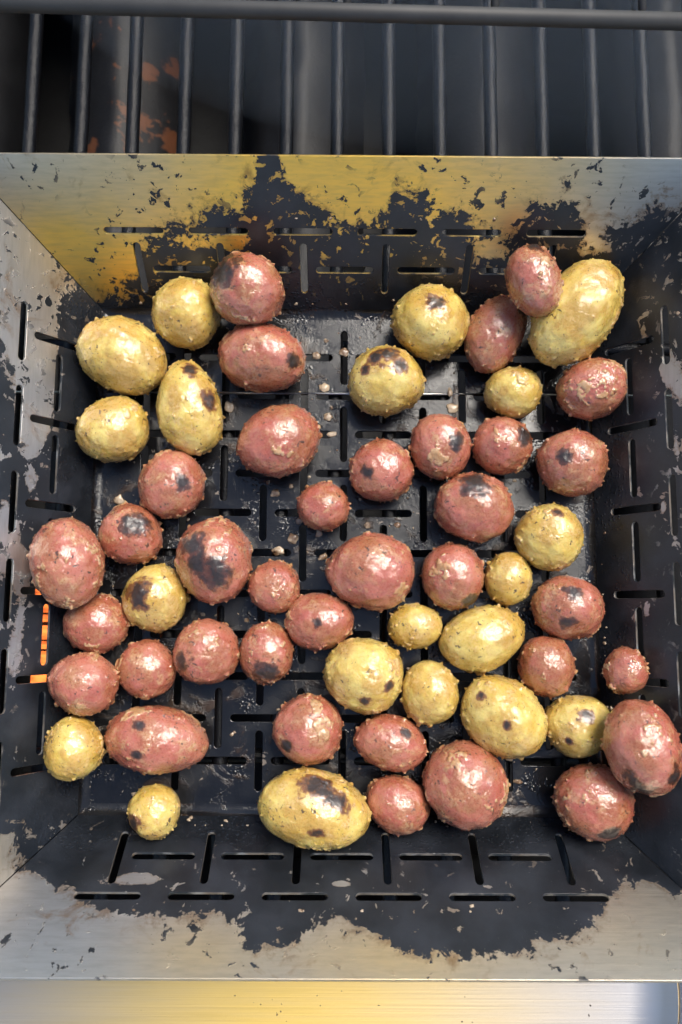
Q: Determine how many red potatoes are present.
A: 35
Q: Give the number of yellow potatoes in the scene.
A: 20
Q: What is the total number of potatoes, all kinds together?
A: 55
